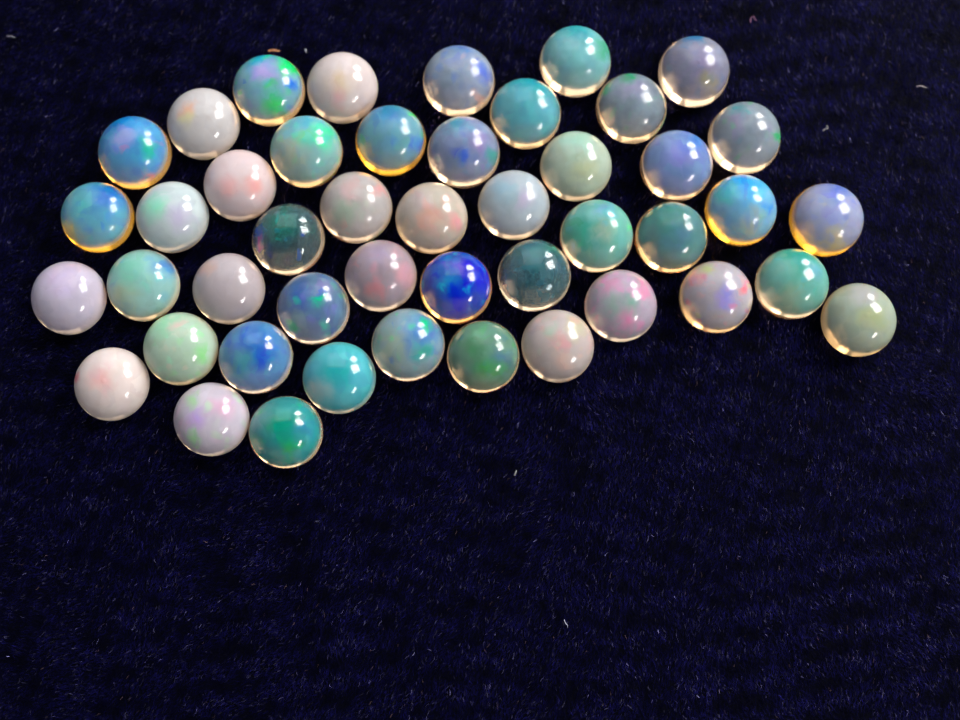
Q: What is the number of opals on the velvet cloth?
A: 46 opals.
